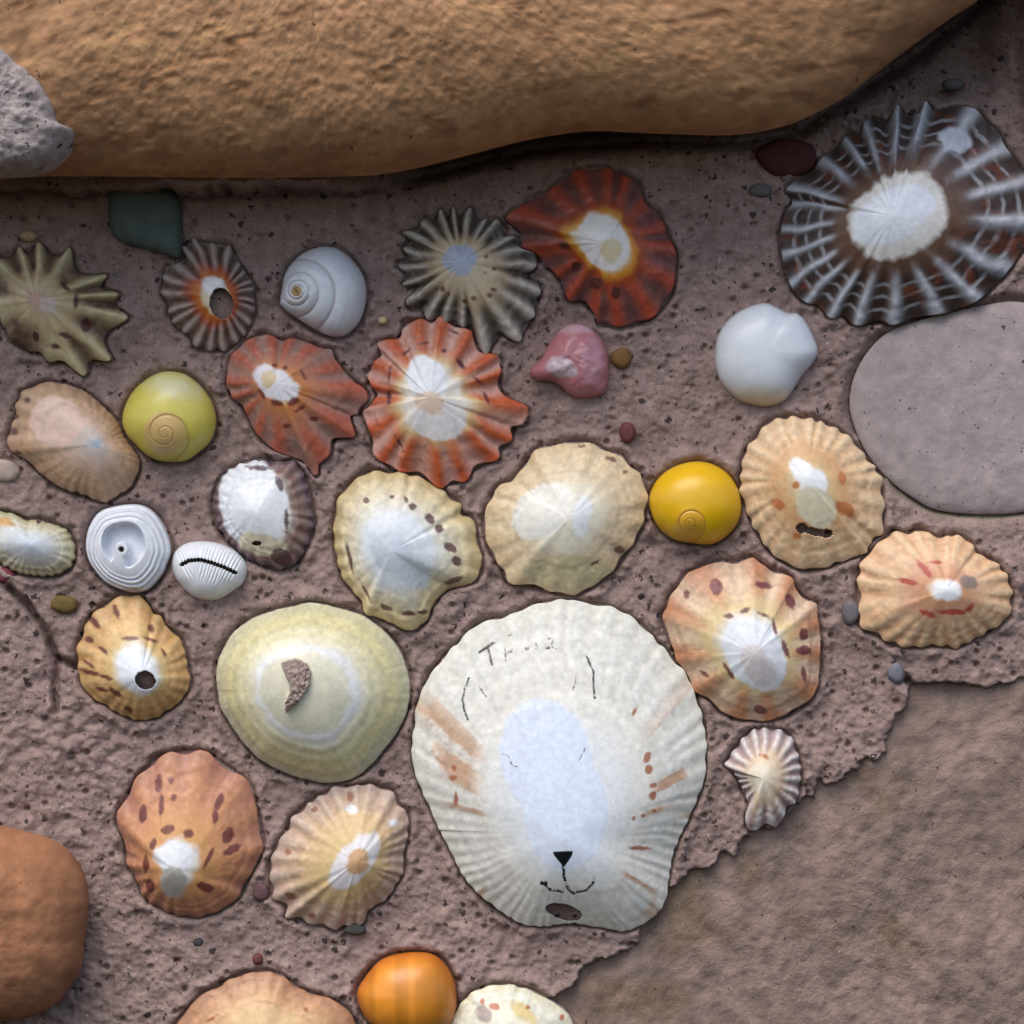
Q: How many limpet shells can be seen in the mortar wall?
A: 23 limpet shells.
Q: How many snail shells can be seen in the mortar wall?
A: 5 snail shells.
